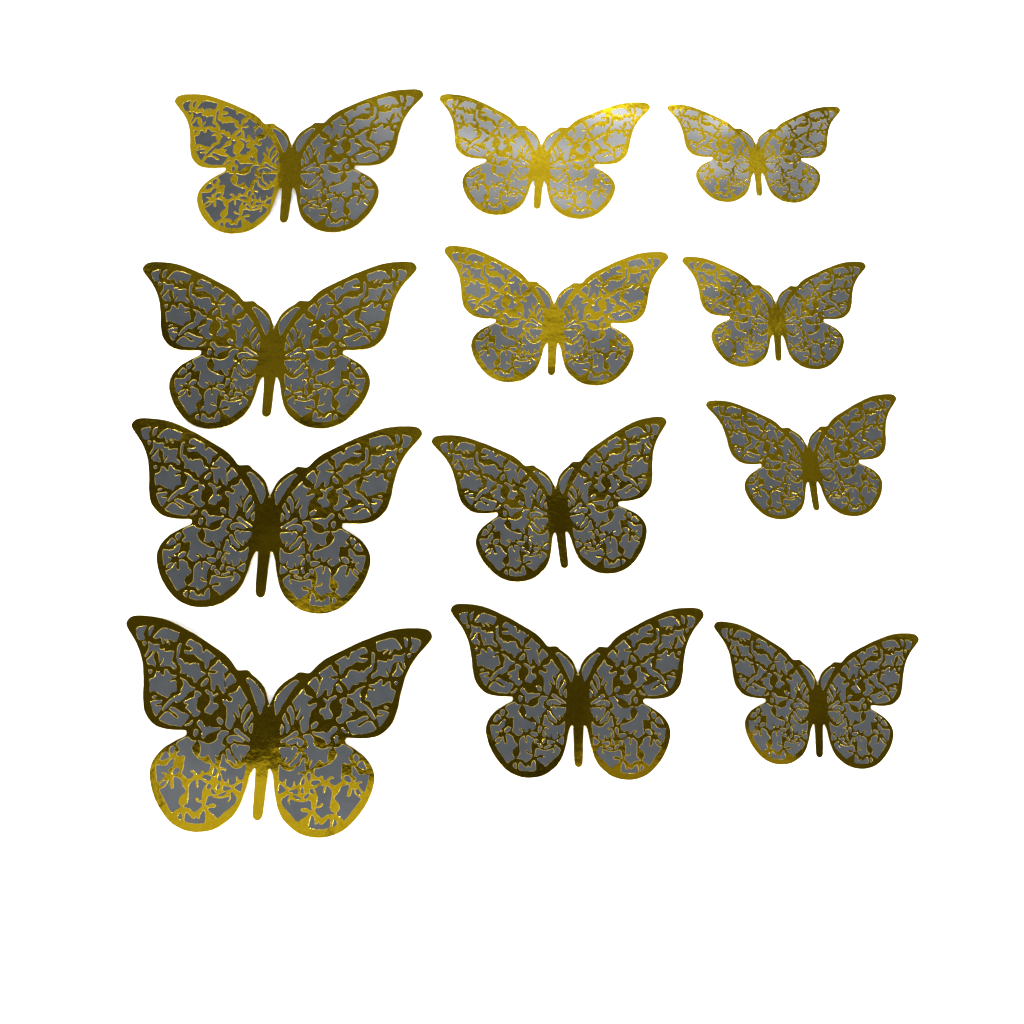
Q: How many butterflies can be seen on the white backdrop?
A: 12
